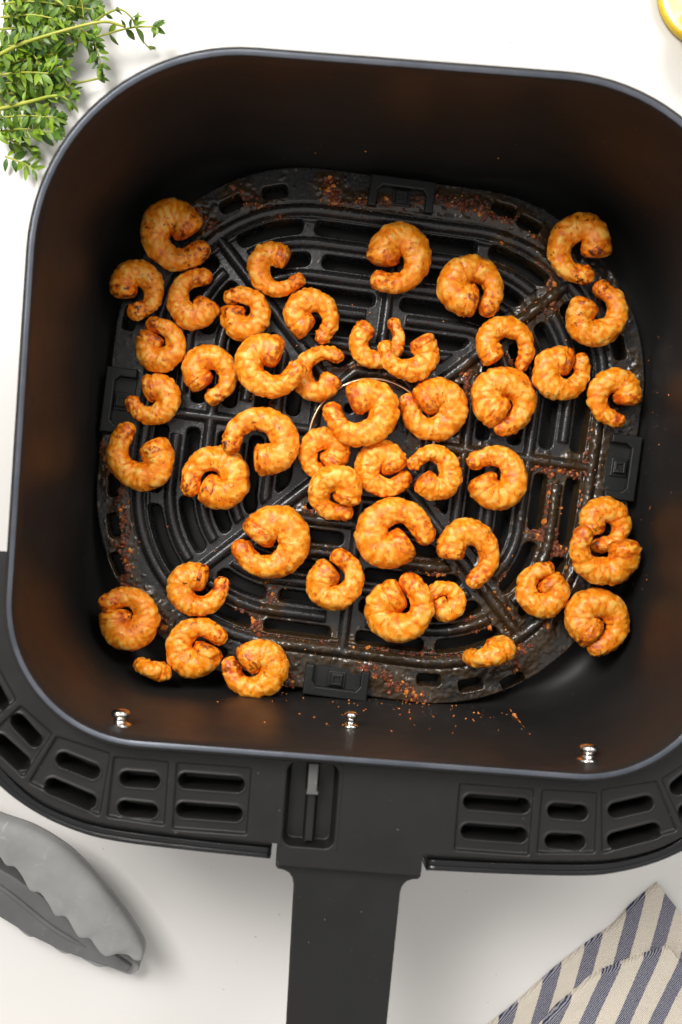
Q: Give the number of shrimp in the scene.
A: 47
